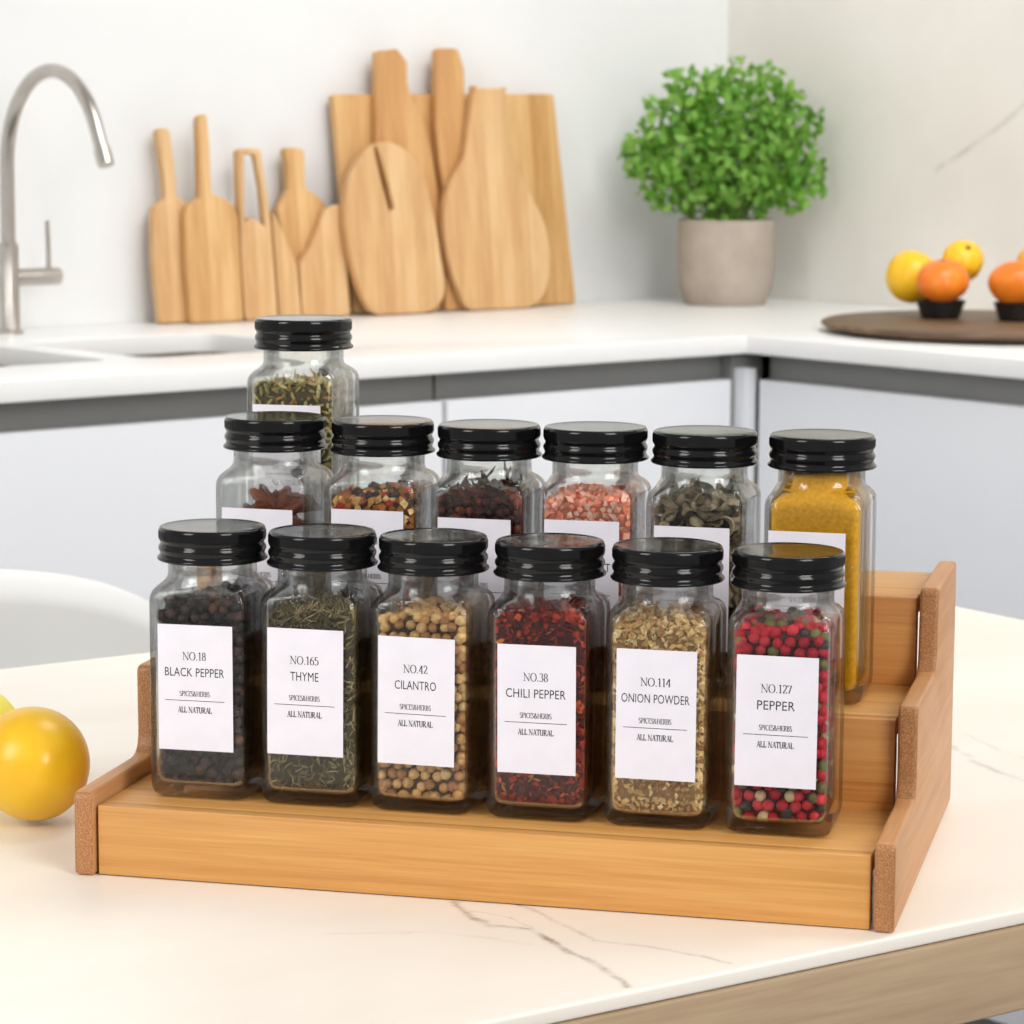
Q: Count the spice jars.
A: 13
